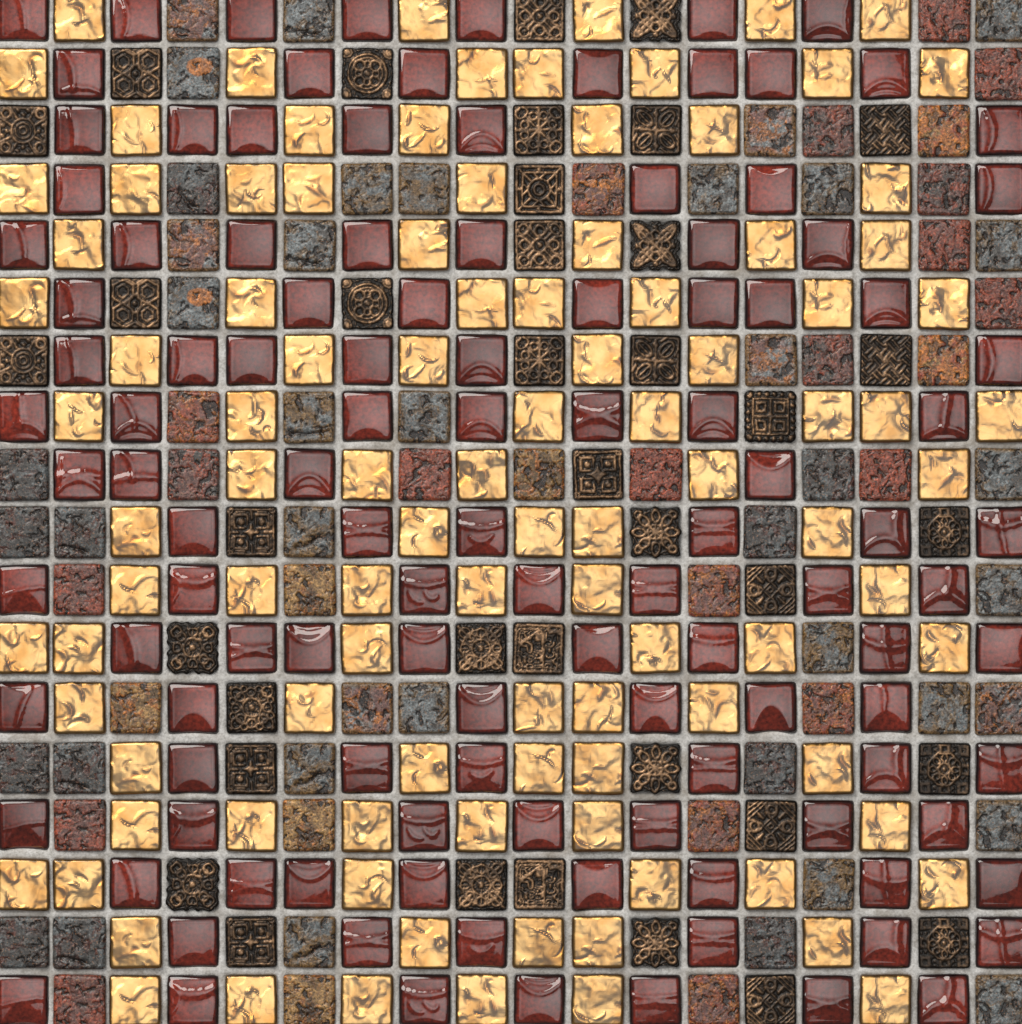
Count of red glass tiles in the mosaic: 116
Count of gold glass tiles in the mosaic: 102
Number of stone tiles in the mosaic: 68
